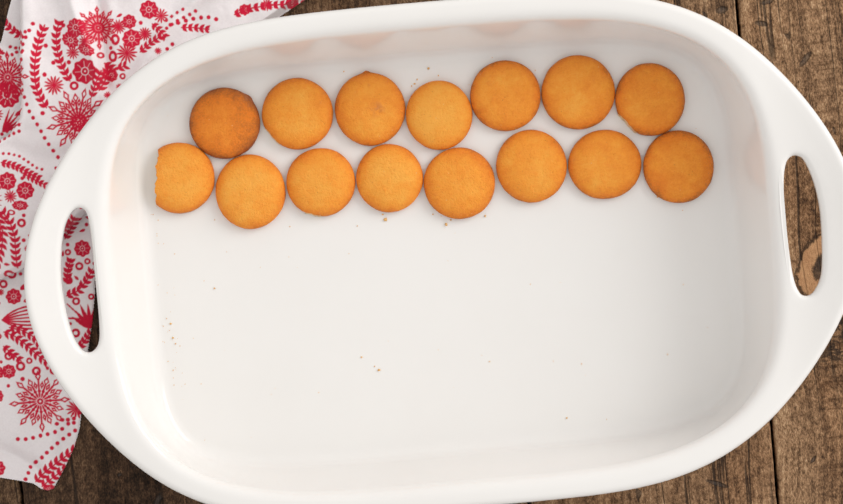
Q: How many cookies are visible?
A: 15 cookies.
